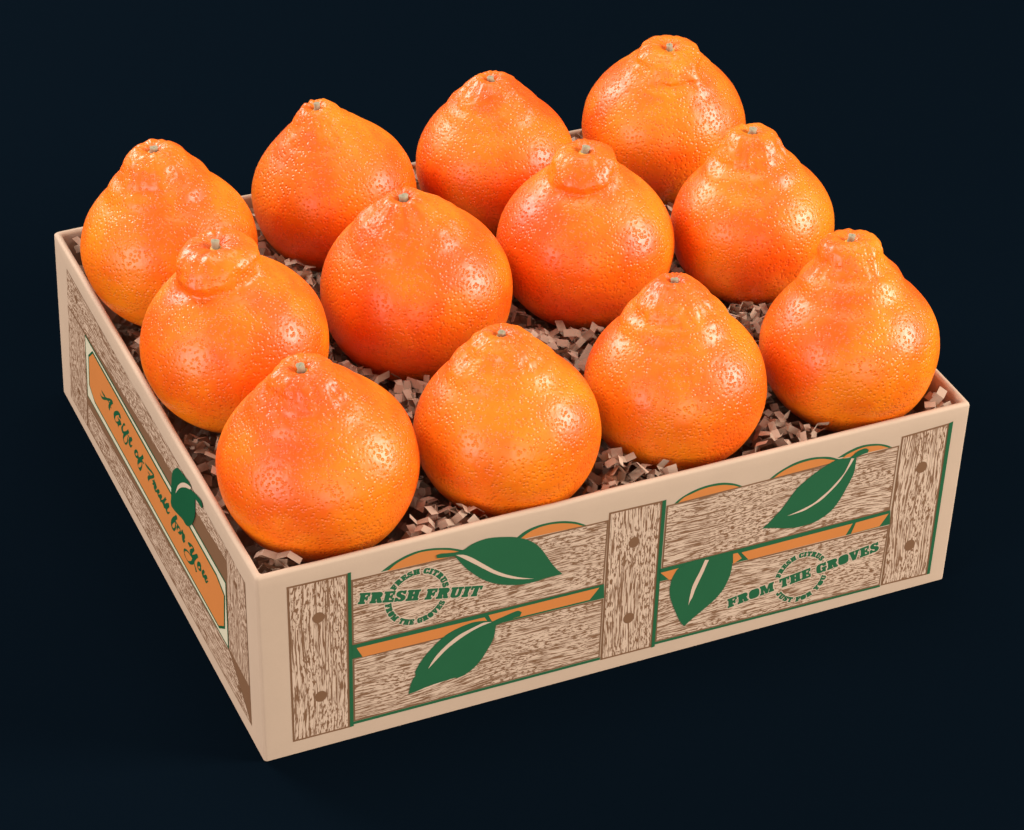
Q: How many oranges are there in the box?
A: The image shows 12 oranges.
